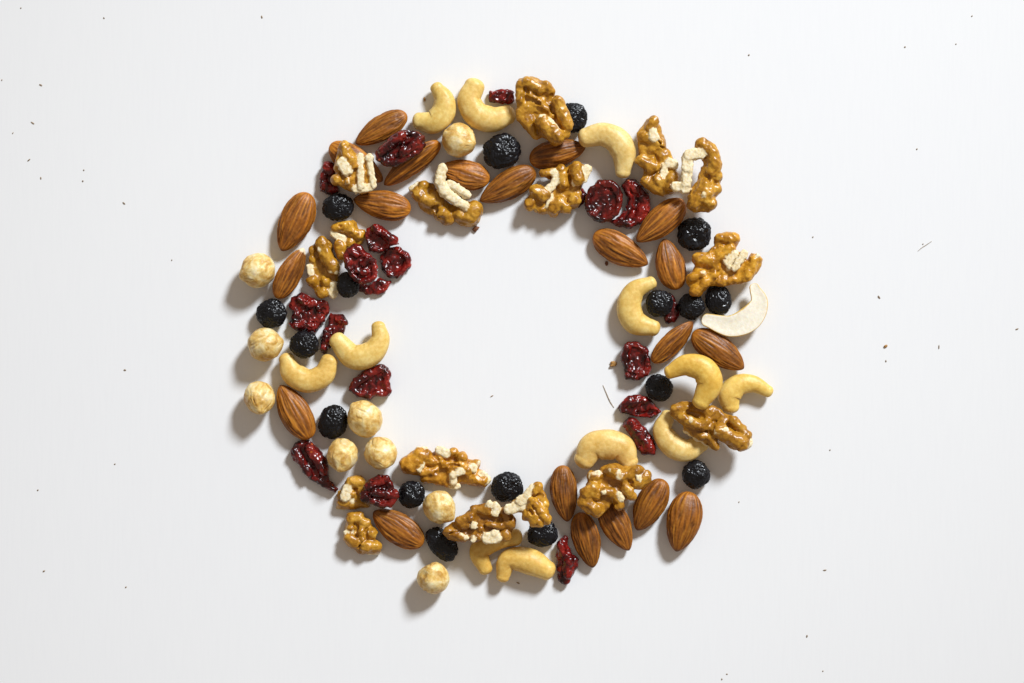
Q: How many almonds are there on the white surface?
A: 21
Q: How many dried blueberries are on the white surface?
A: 17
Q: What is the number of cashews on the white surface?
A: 13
